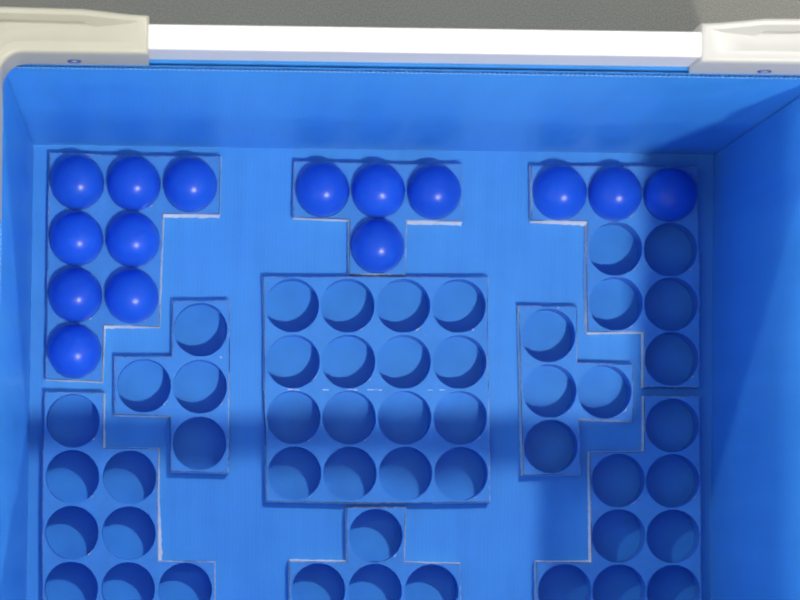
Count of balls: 15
